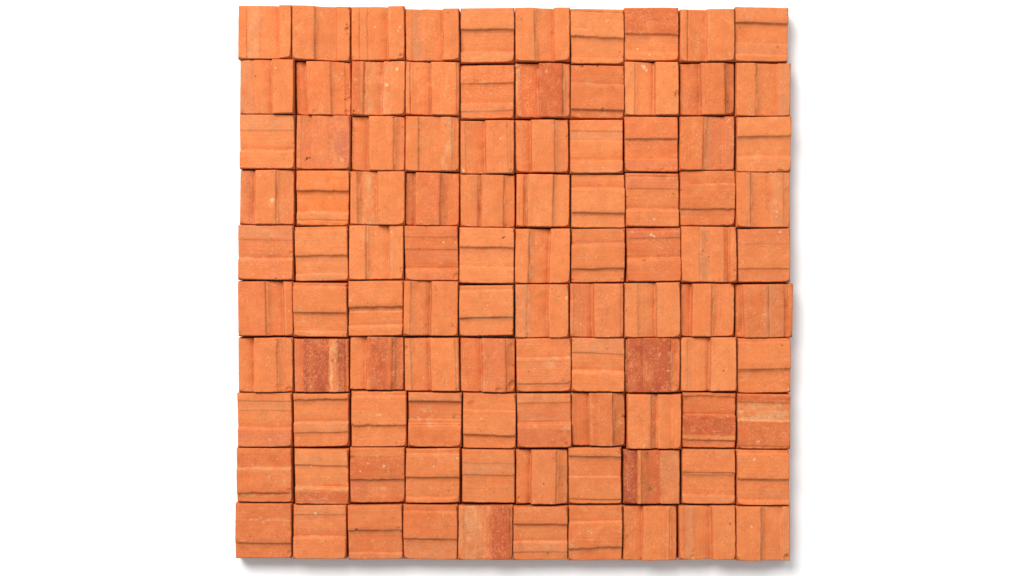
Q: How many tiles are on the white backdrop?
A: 100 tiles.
